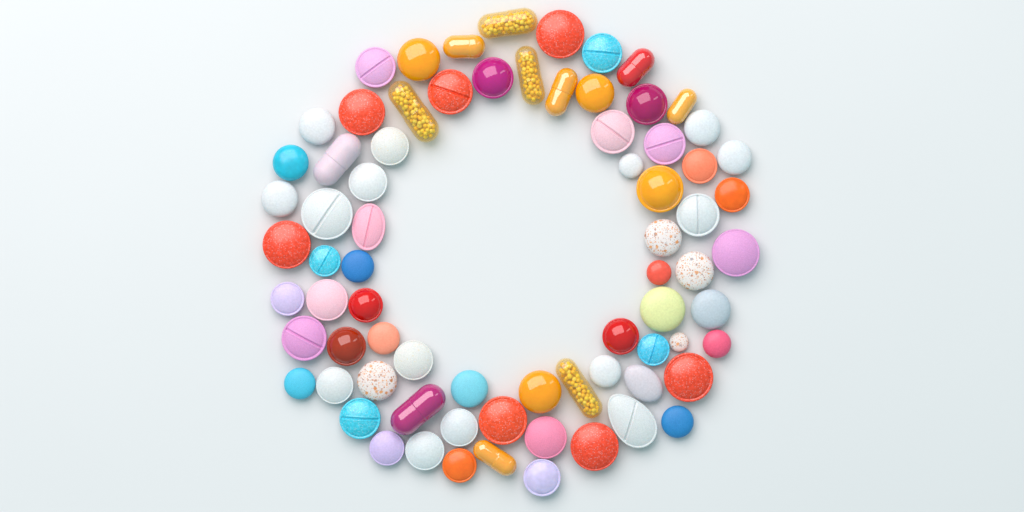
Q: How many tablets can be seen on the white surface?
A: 64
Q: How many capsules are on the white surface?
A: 11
